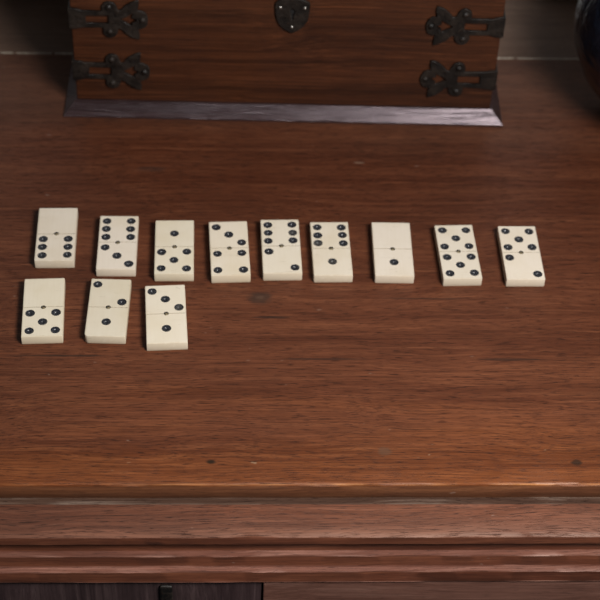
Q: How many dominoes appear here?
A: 12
